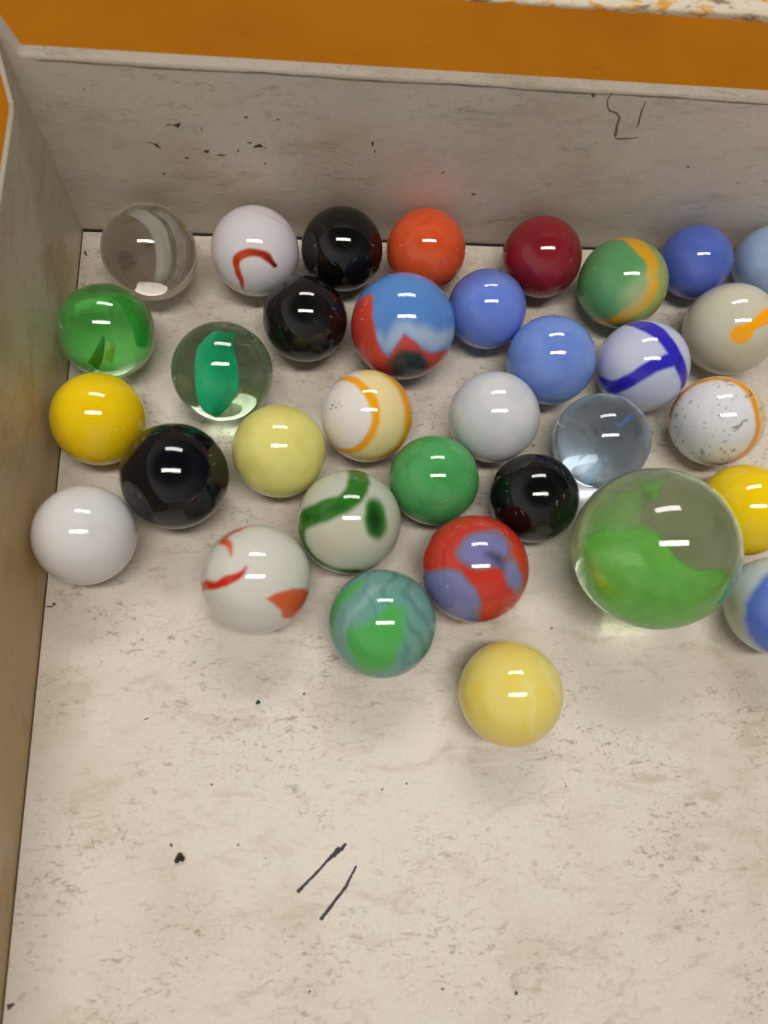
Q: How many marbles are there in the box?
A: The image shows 34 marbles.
